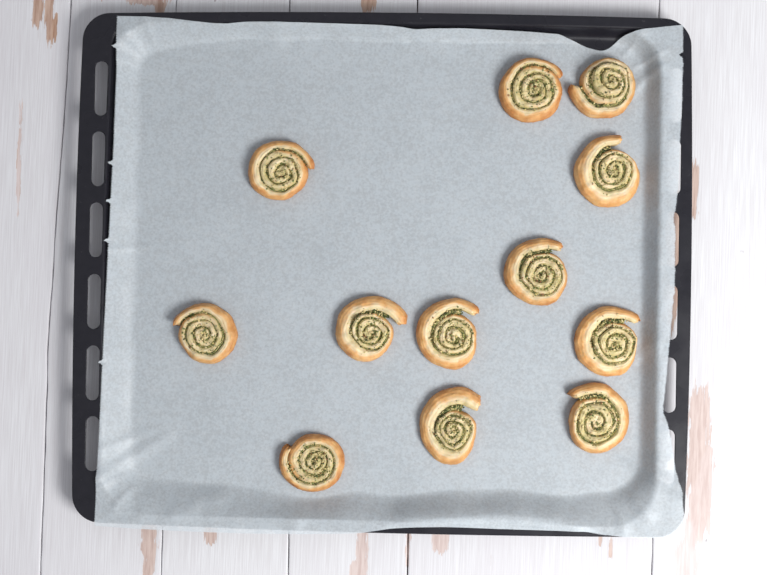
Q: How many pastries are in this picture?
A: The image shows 12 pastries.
